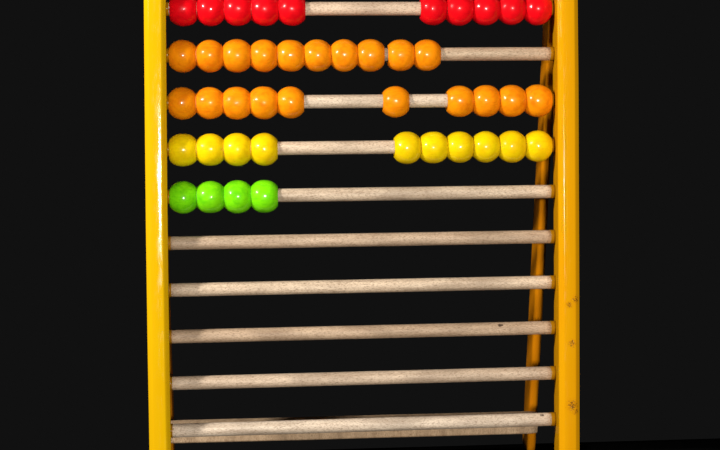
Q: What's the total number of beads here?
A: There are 44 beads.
